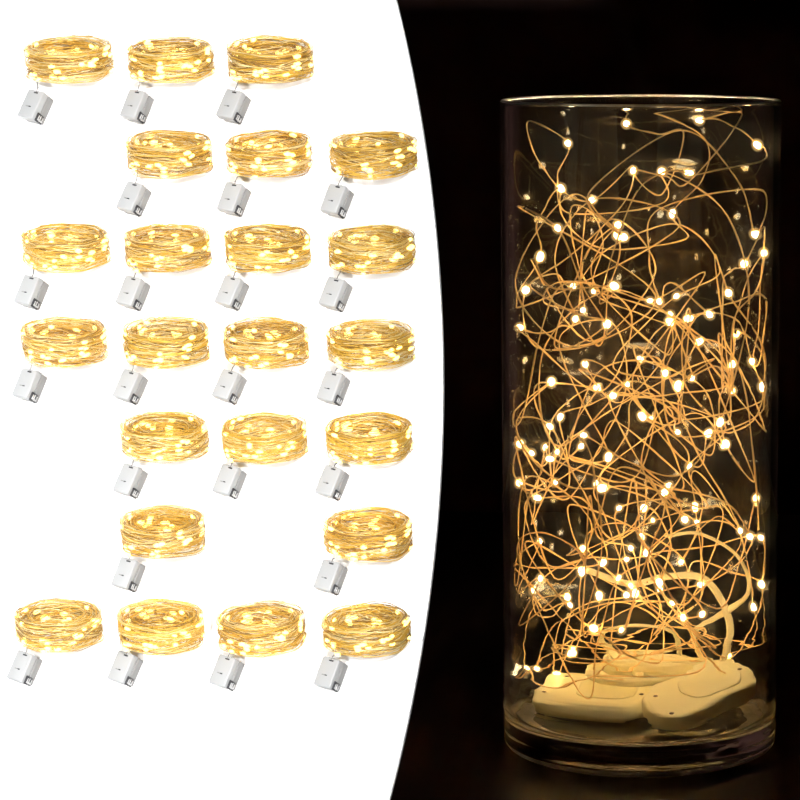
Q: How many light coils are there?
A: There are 23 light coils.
